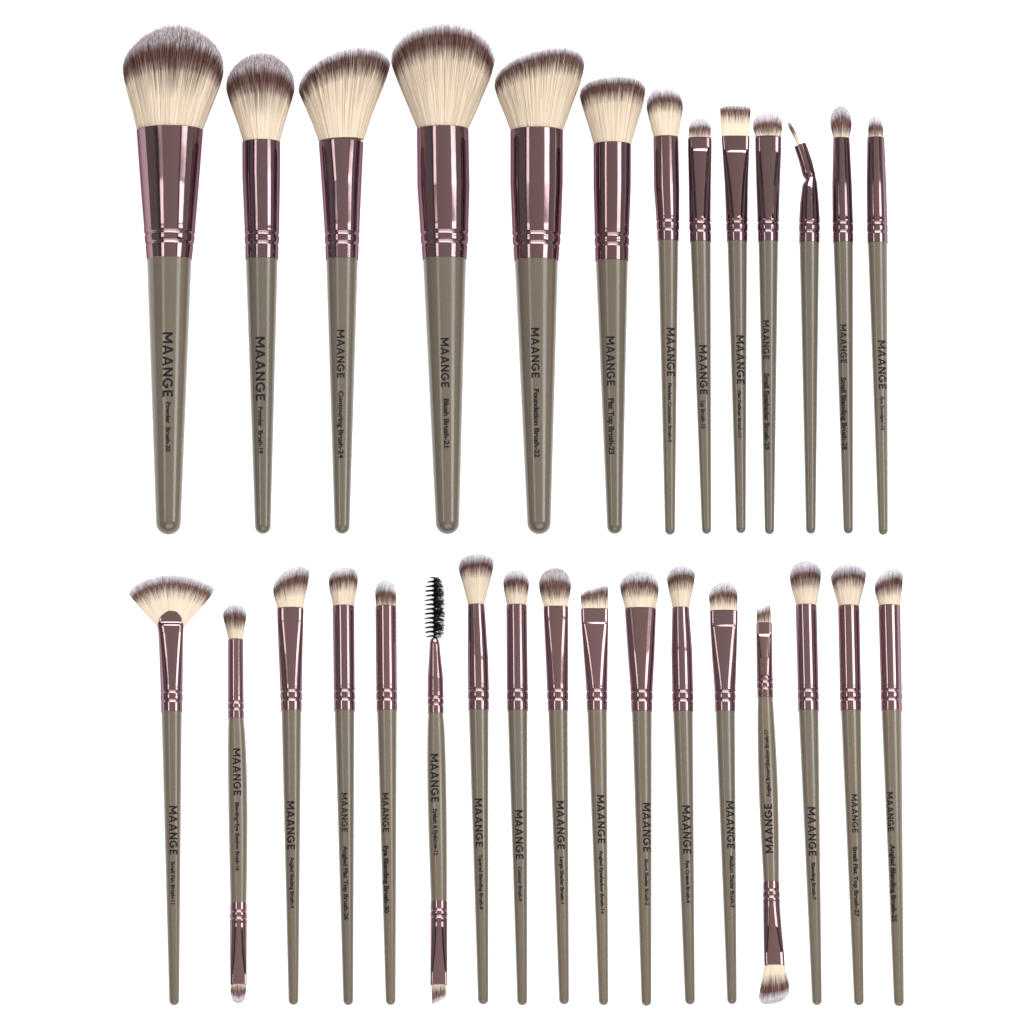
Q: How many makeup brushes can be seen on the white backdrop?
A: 30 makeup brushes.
